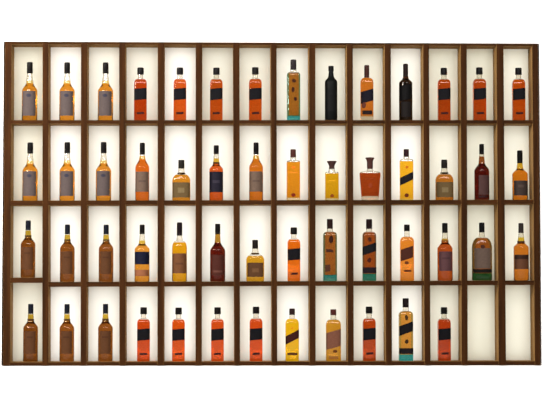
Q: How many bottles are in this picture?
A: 54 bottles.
